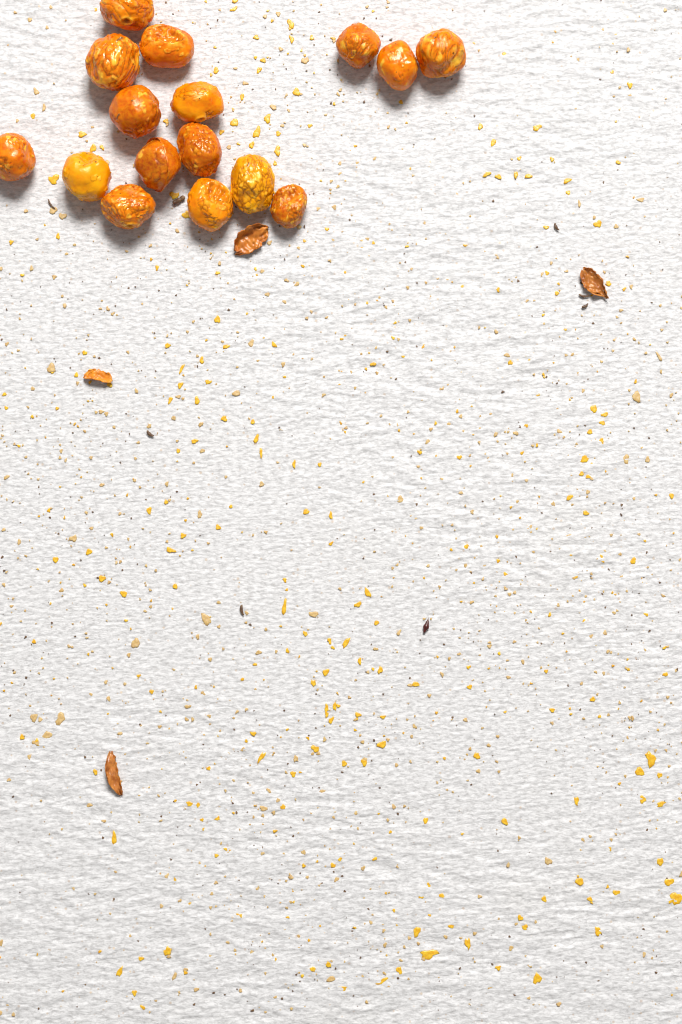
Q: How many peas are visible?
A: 16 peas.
